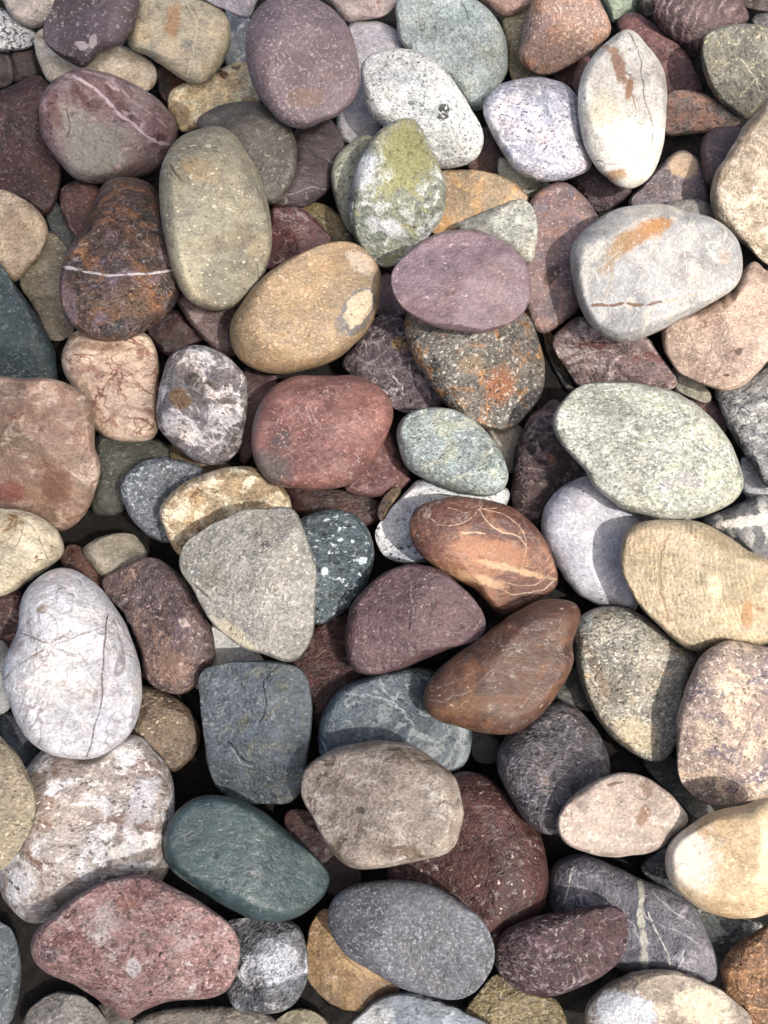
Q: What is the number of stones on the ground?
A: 137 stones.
